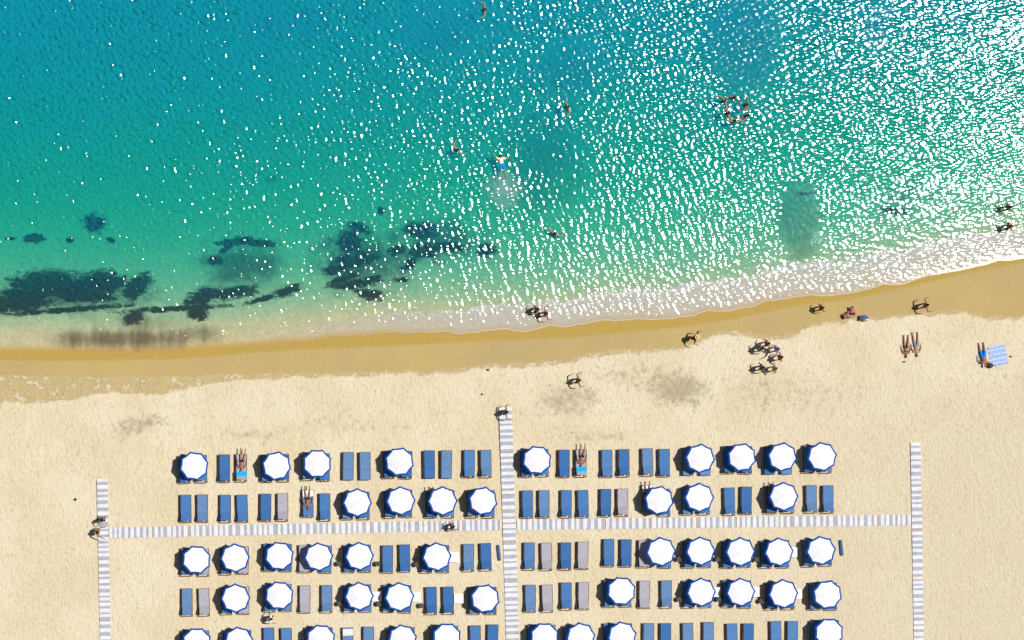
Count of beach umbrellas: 46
